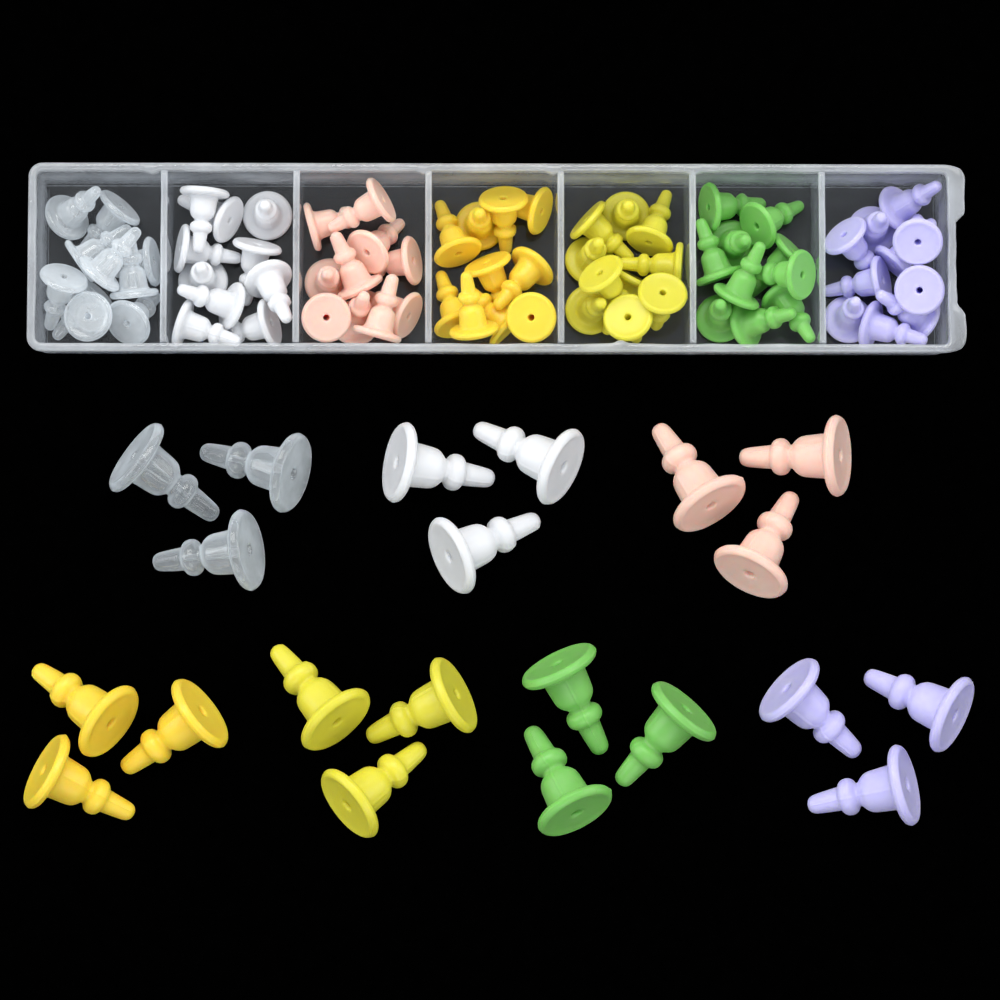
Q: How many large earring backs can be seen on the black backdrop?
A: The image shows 21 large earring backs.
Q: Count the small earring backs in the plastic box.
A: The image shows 70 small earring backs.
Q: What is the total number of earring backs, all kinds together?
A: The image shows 91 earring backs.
